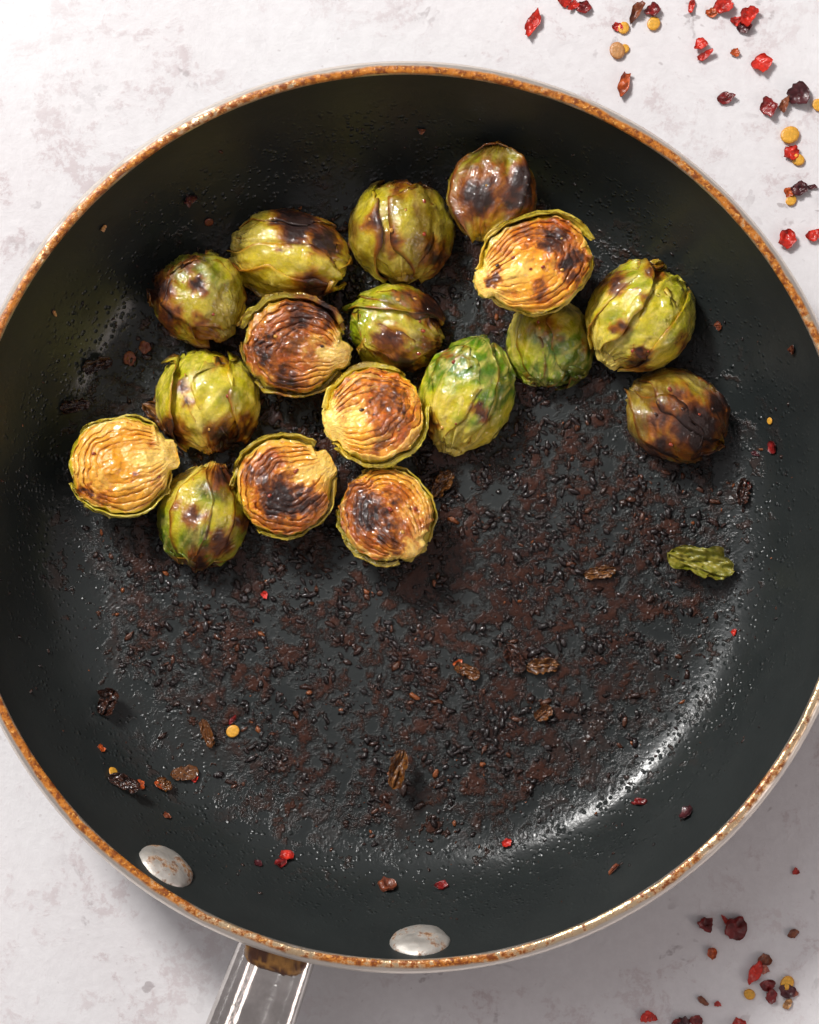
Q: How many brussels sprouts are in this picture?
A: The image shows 17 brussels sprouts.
